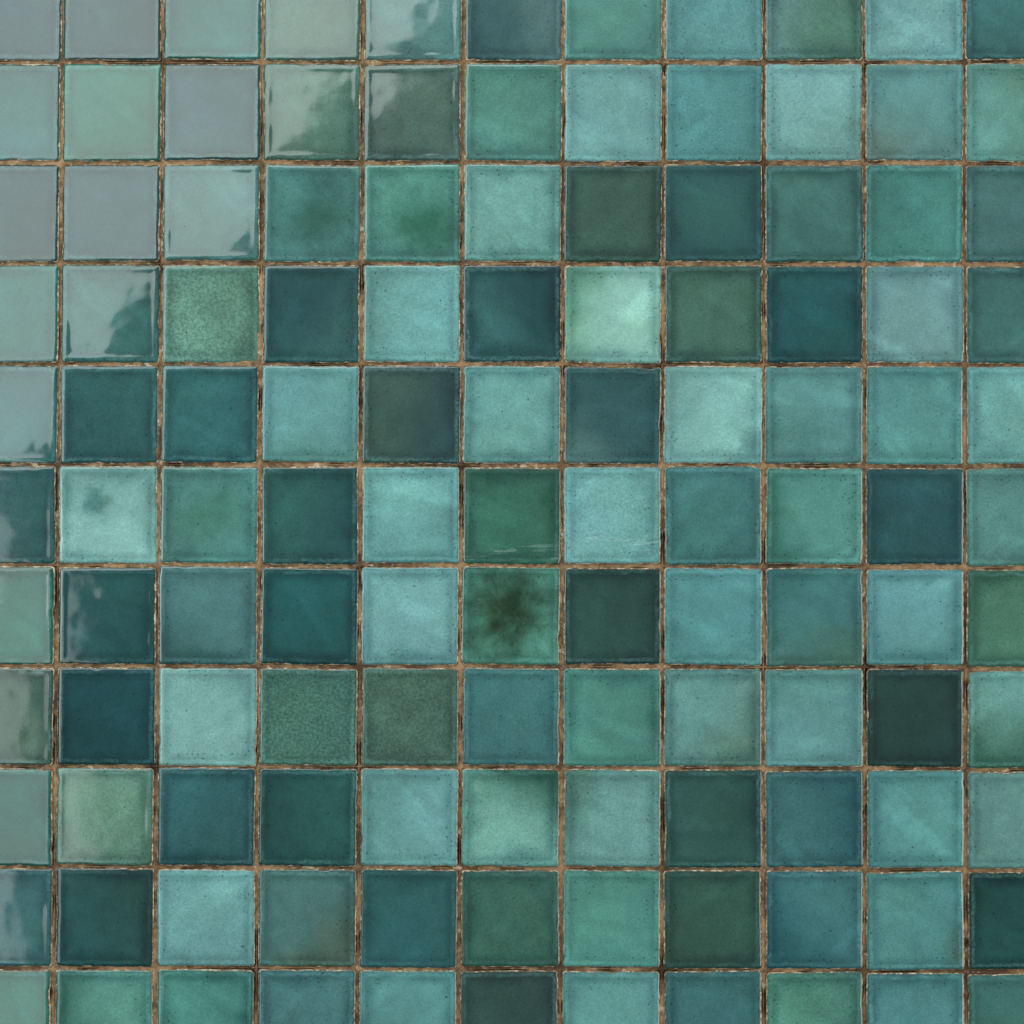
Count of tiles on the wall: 121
